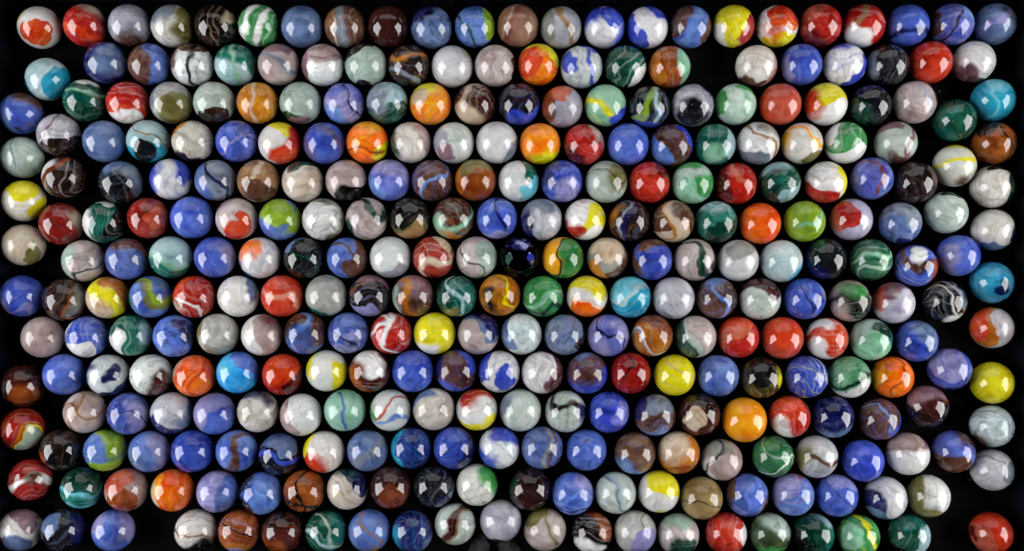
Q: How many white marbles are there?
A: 104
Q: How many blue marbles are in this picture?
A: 69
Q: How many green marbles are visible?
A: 30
